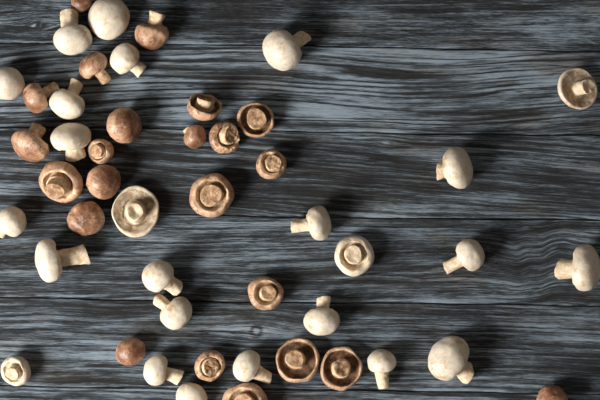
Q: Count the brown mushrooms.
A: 23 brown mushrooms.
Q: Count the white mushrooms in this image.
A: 25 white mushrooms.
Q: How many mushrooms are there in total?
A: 48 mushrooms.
